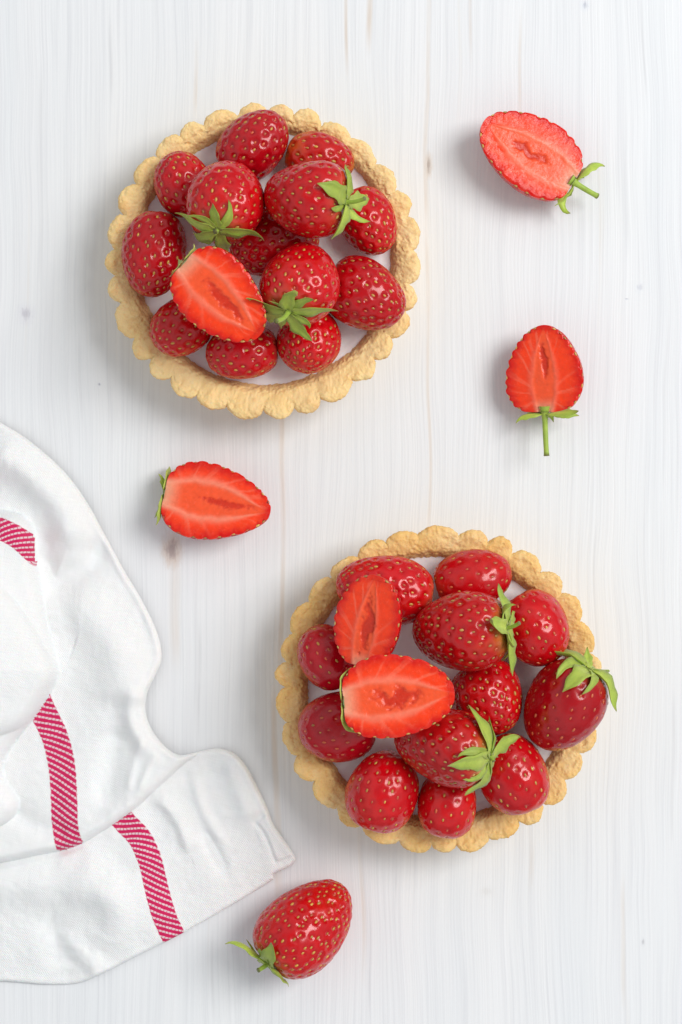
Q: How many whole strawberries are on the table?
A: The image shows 26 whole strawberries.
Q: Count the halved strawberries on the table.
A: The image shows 6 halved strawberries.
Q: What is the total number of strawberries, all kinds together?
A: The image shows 32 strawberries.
